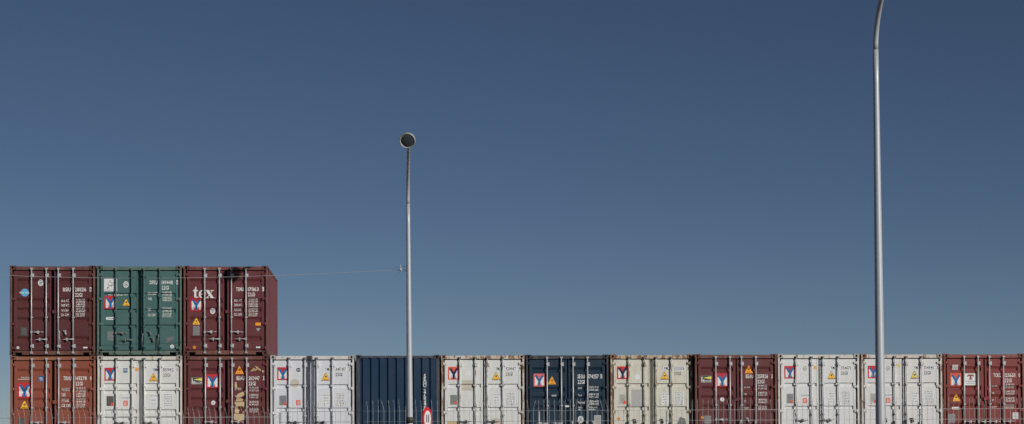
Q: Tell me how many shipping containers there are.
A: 15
